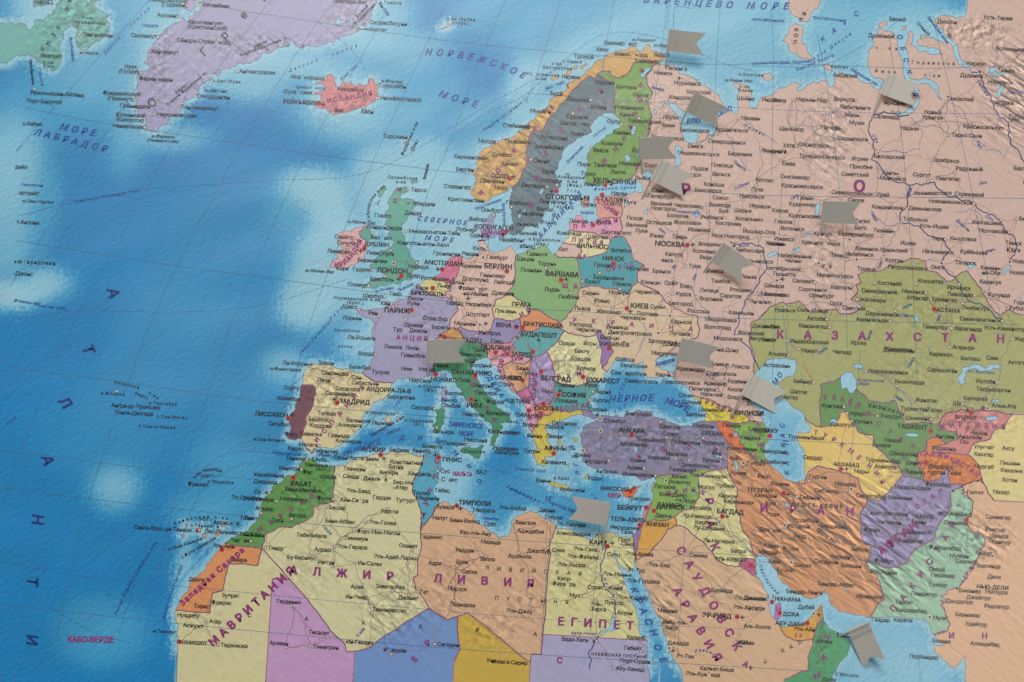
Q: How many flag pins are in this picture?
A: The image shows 12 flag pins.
